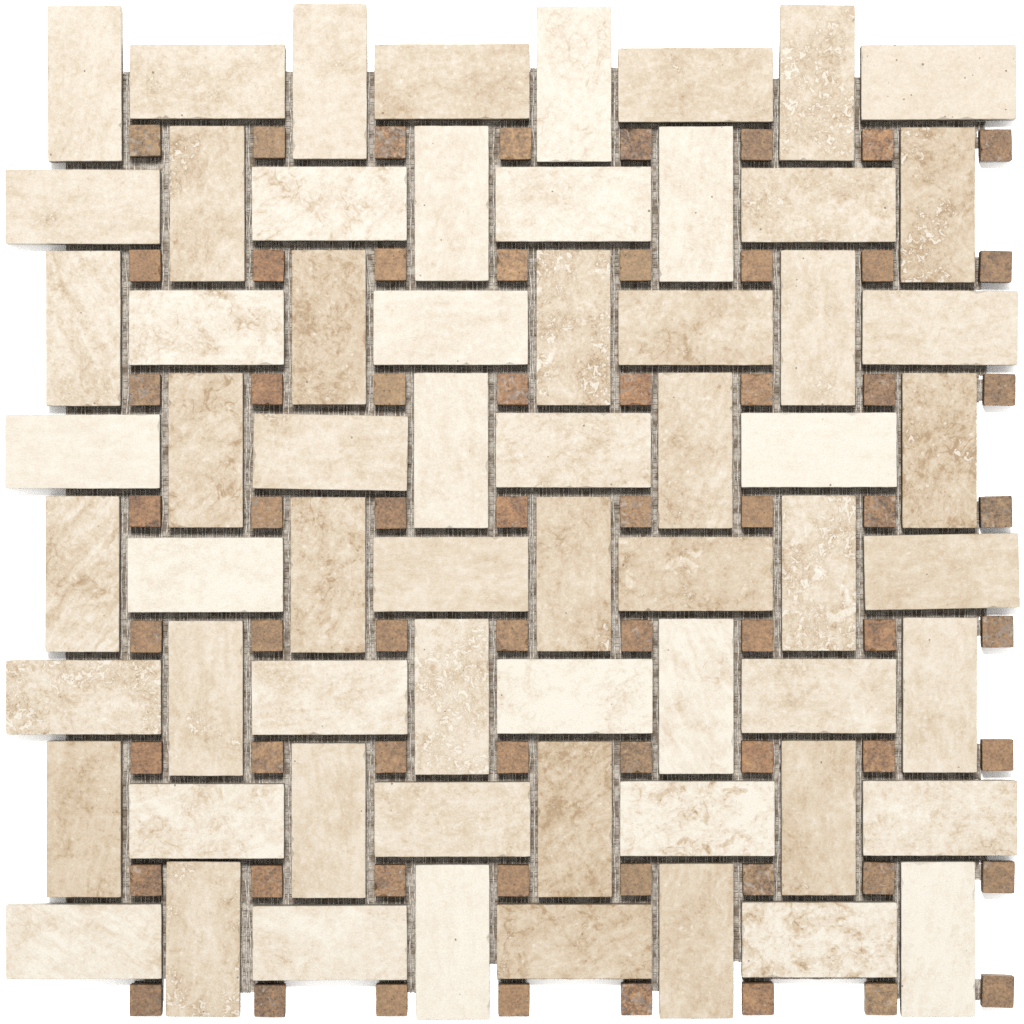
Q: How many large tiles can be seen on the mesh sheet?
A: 64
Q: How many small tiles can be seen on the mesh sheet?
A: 64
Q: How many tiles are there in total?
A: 128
